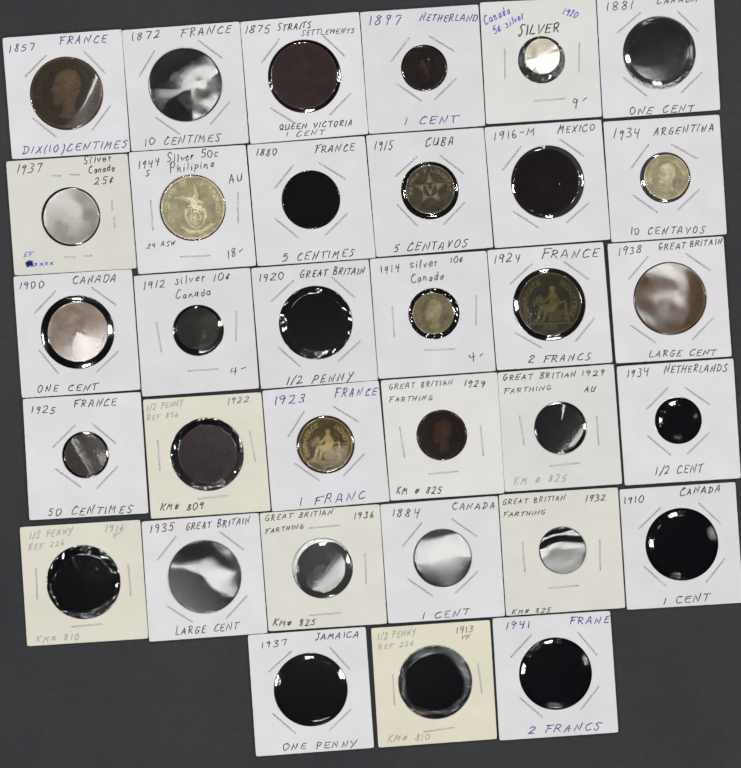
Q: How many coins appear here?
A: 22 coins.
